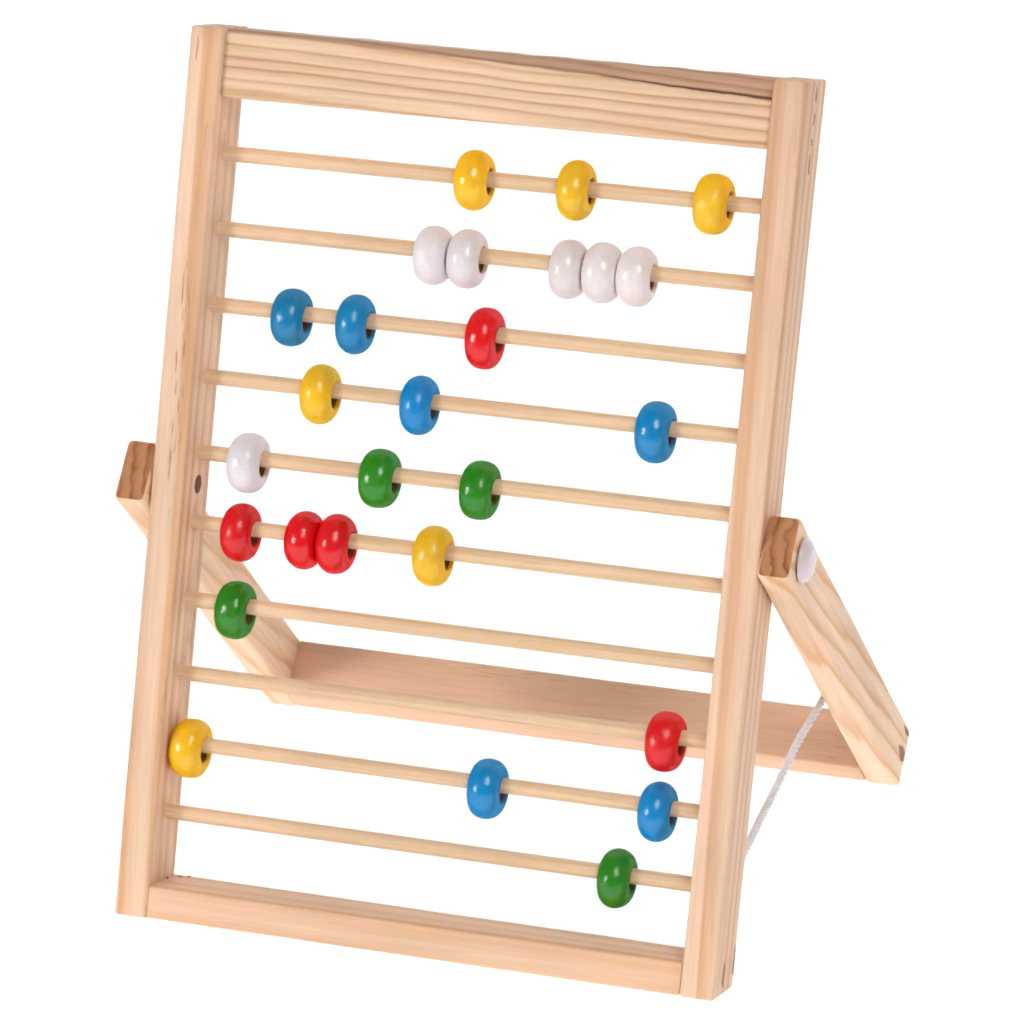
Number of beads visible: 27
